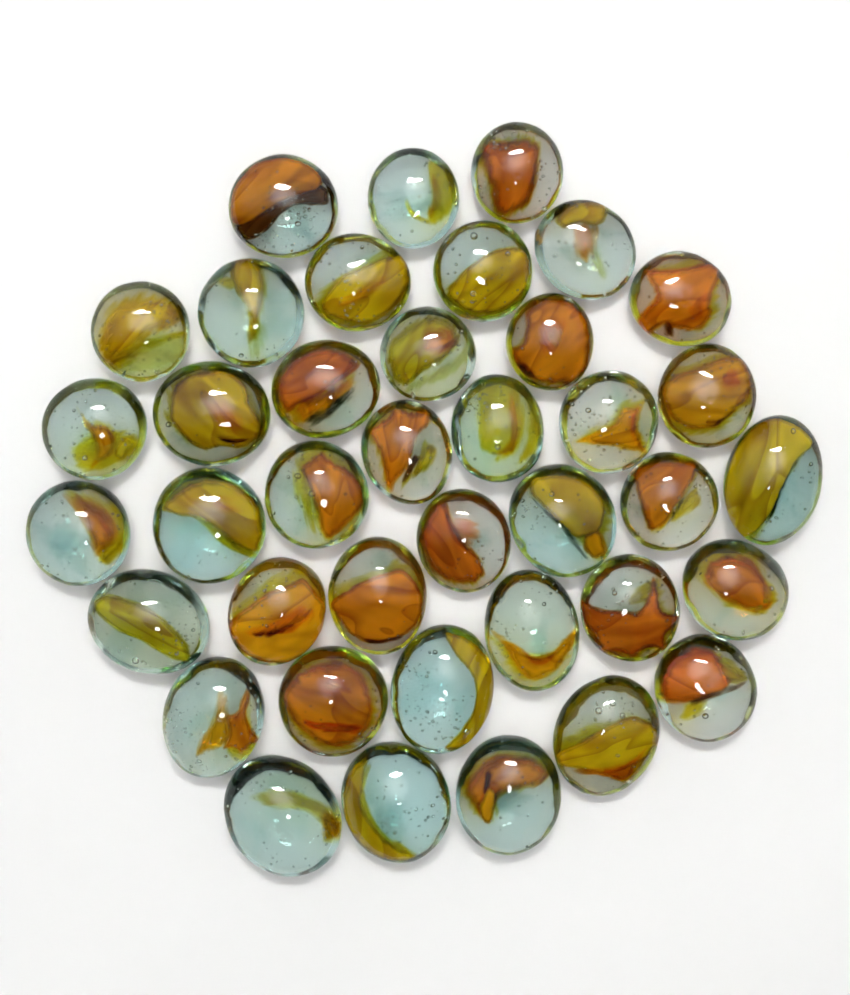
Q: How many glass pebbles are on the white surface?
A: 39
